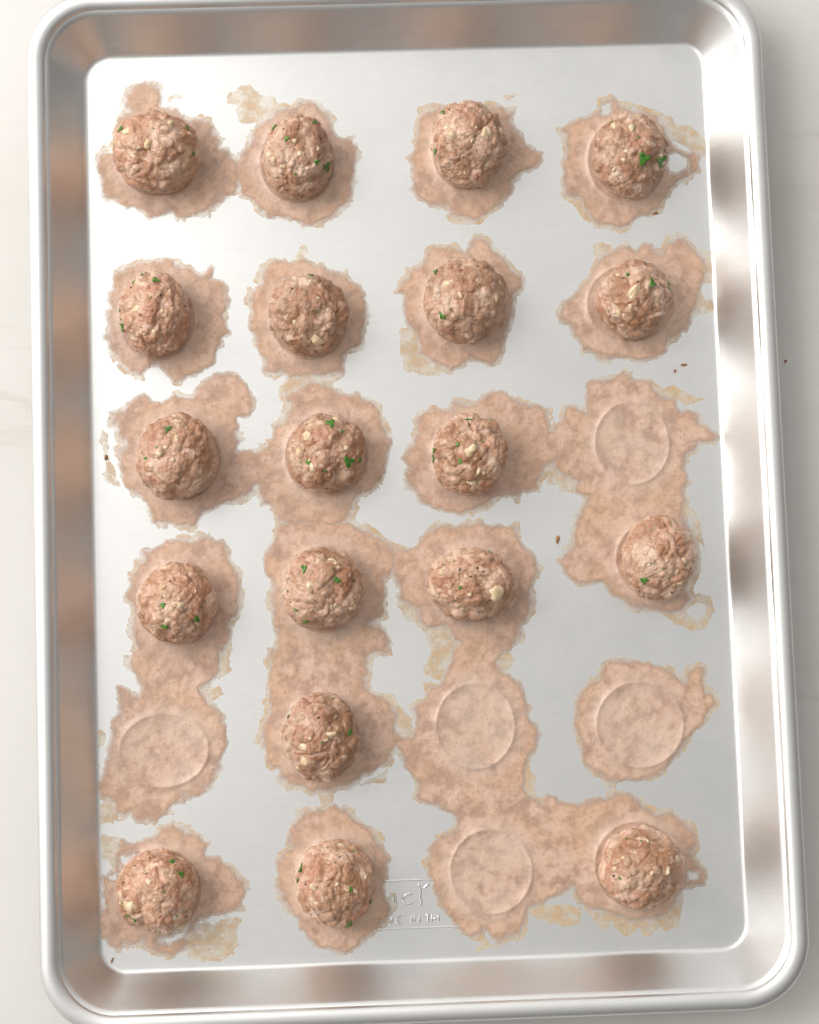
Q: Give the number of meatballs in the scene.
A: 19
